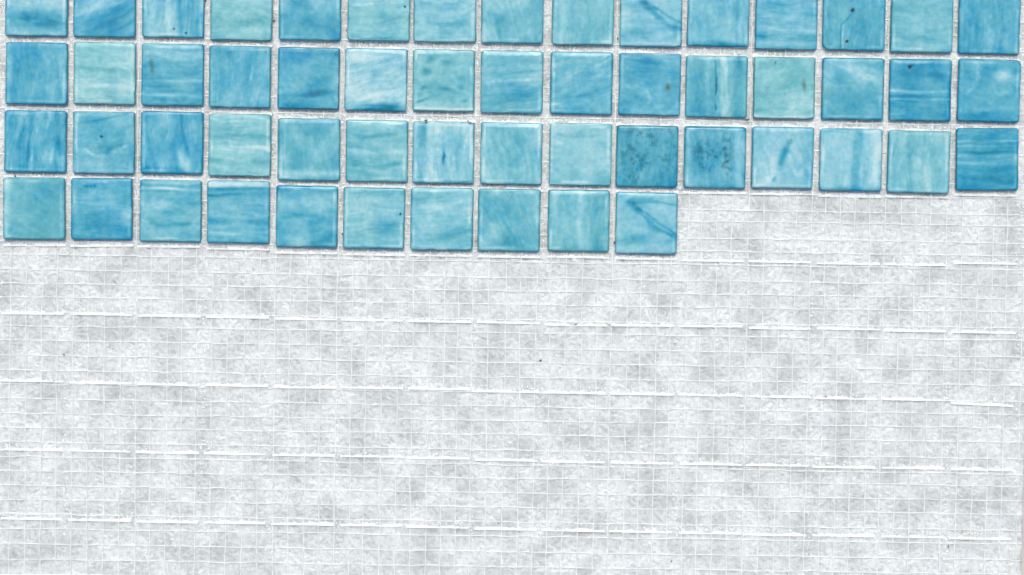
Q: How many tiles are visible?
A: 55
